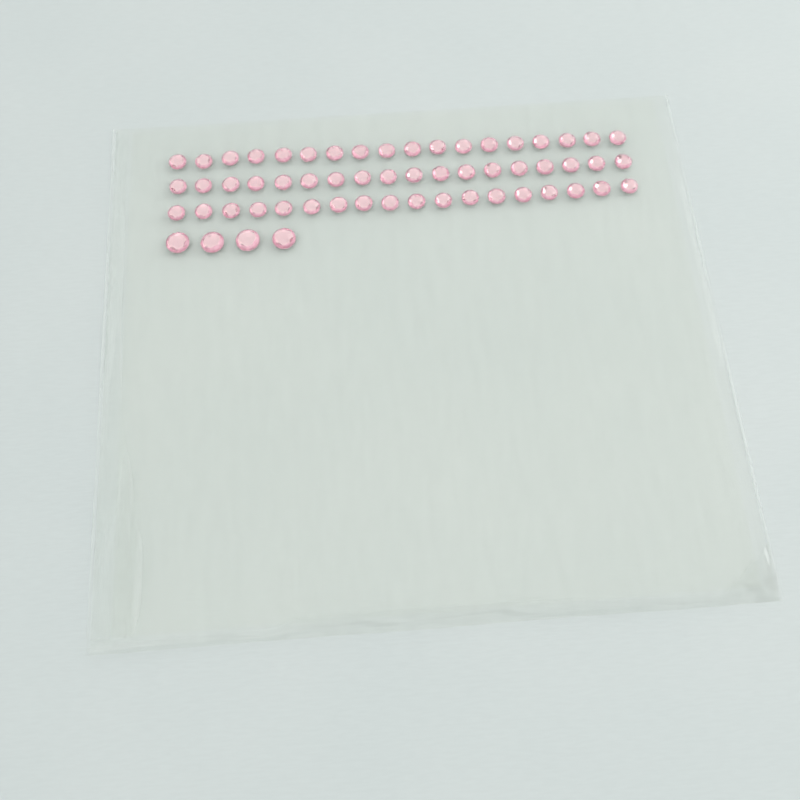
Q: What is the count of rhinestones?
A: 58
